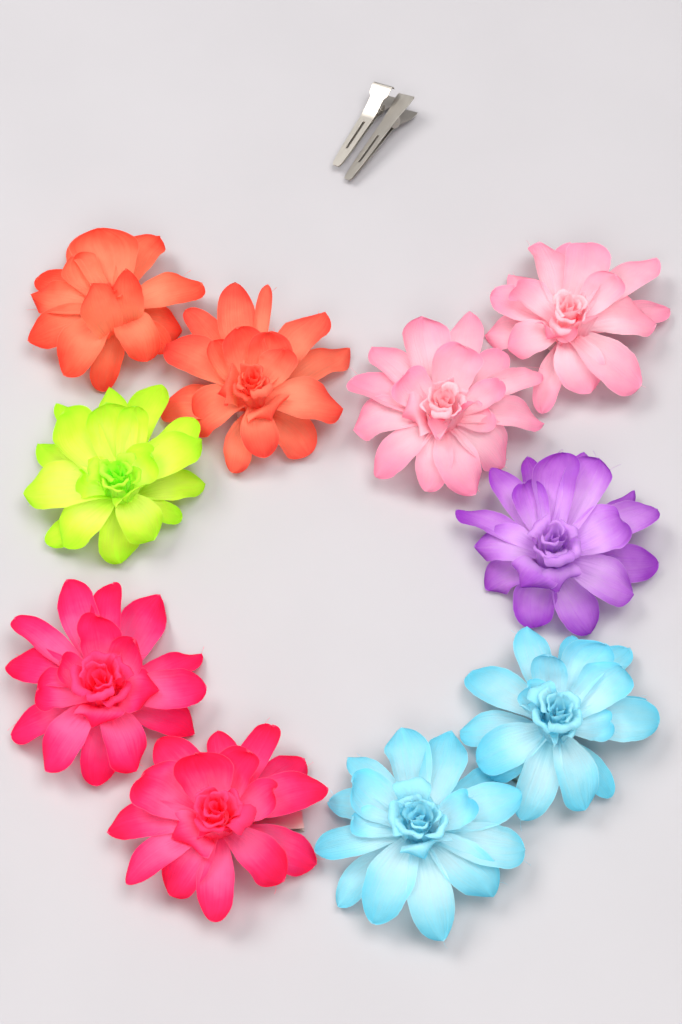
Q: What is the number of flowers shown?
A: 10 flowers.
